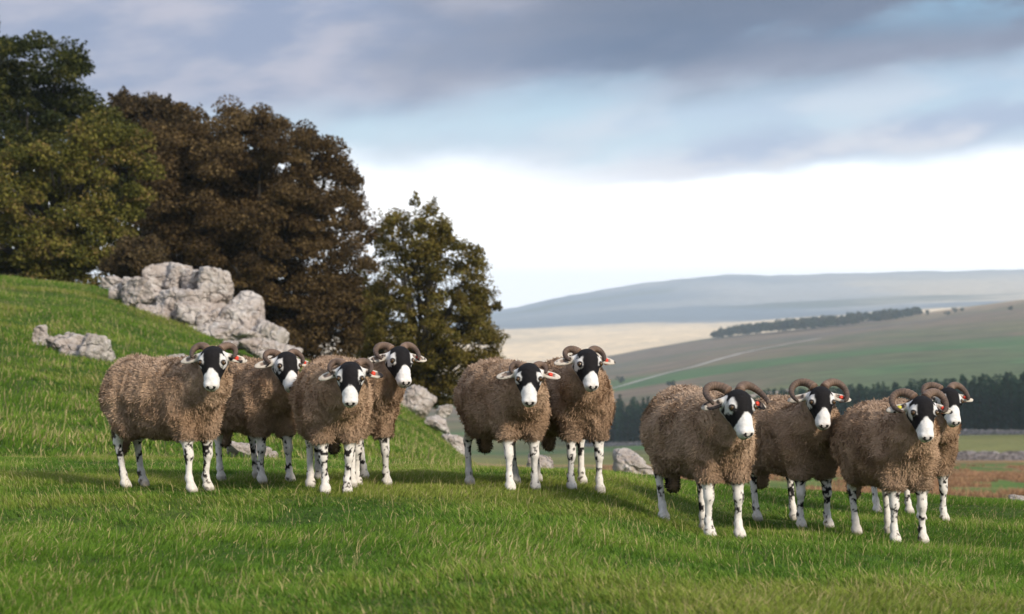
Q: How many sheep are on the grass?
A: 10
